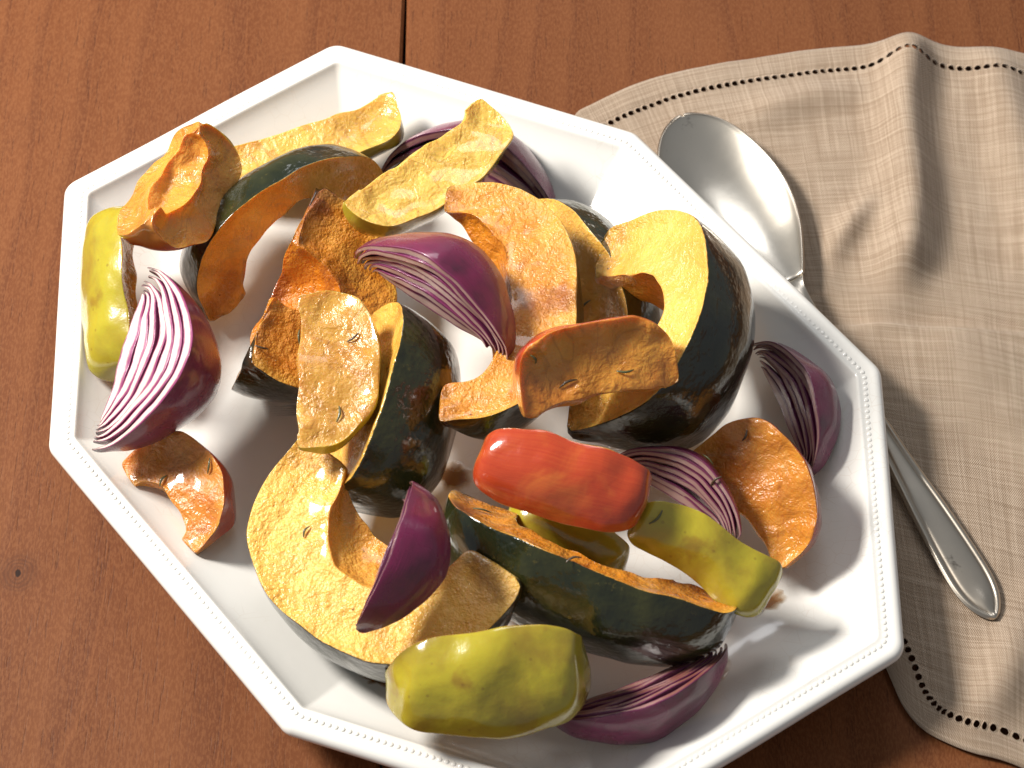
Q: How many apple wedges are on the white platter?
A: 12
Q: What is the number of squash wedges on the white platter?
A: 8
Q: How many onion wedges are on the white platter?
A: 7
